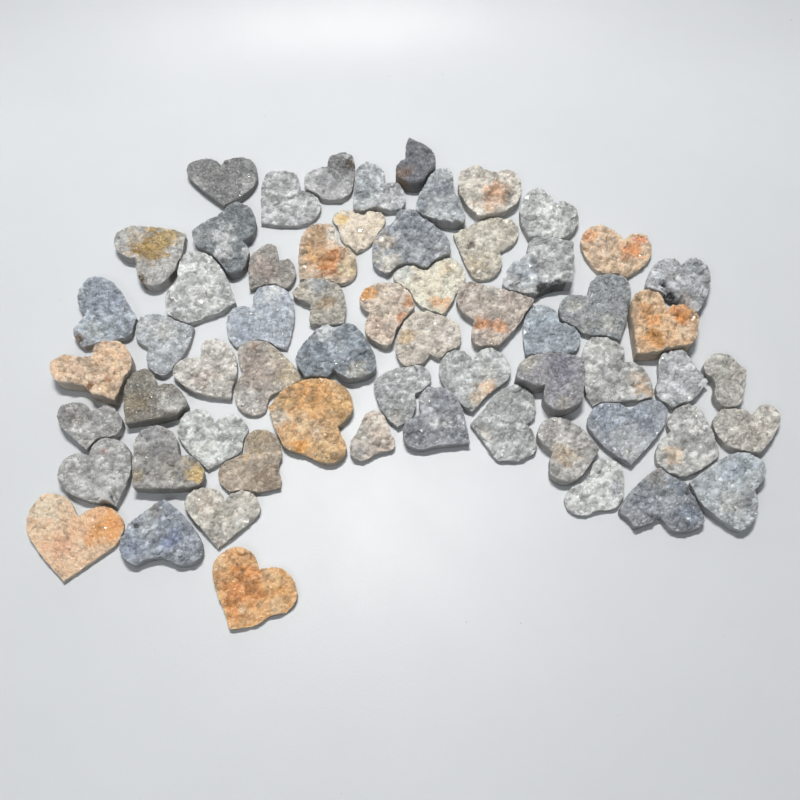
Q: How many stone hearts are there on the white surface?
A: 61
